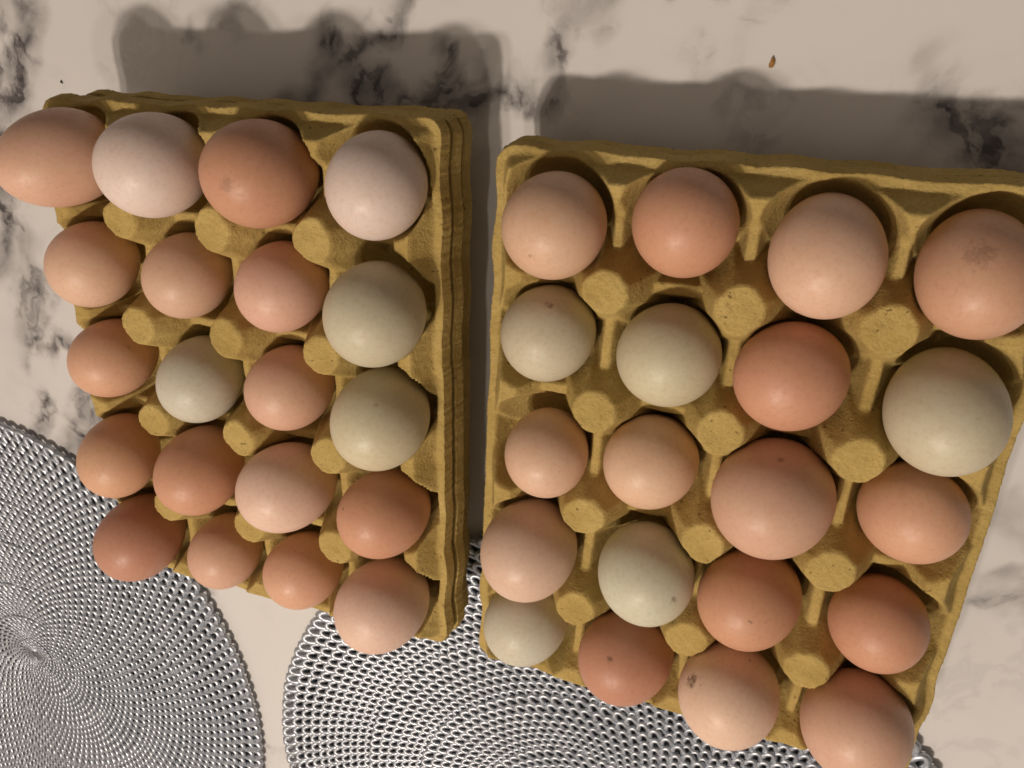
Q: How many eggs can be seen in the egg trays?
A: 40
